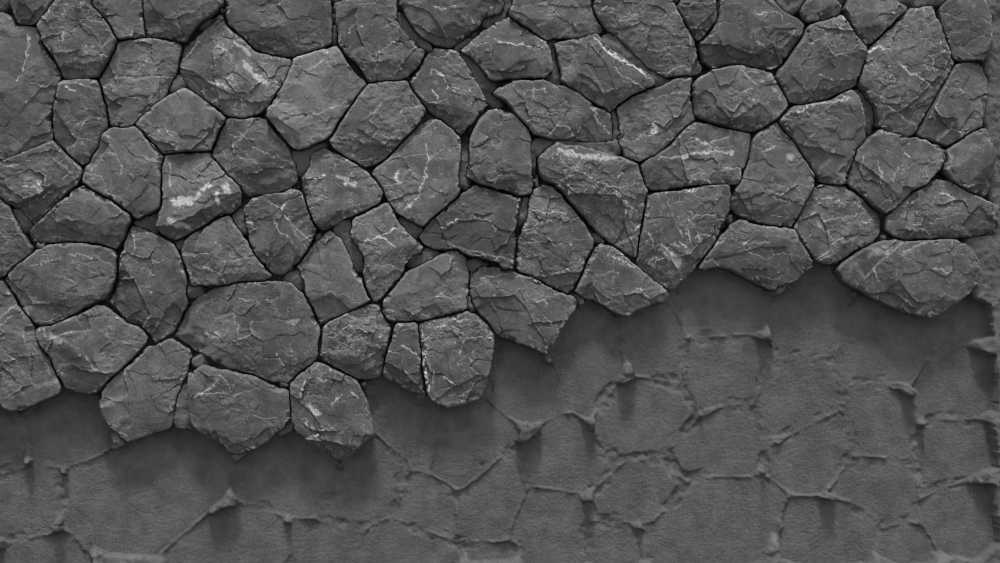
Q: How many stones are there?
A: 70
